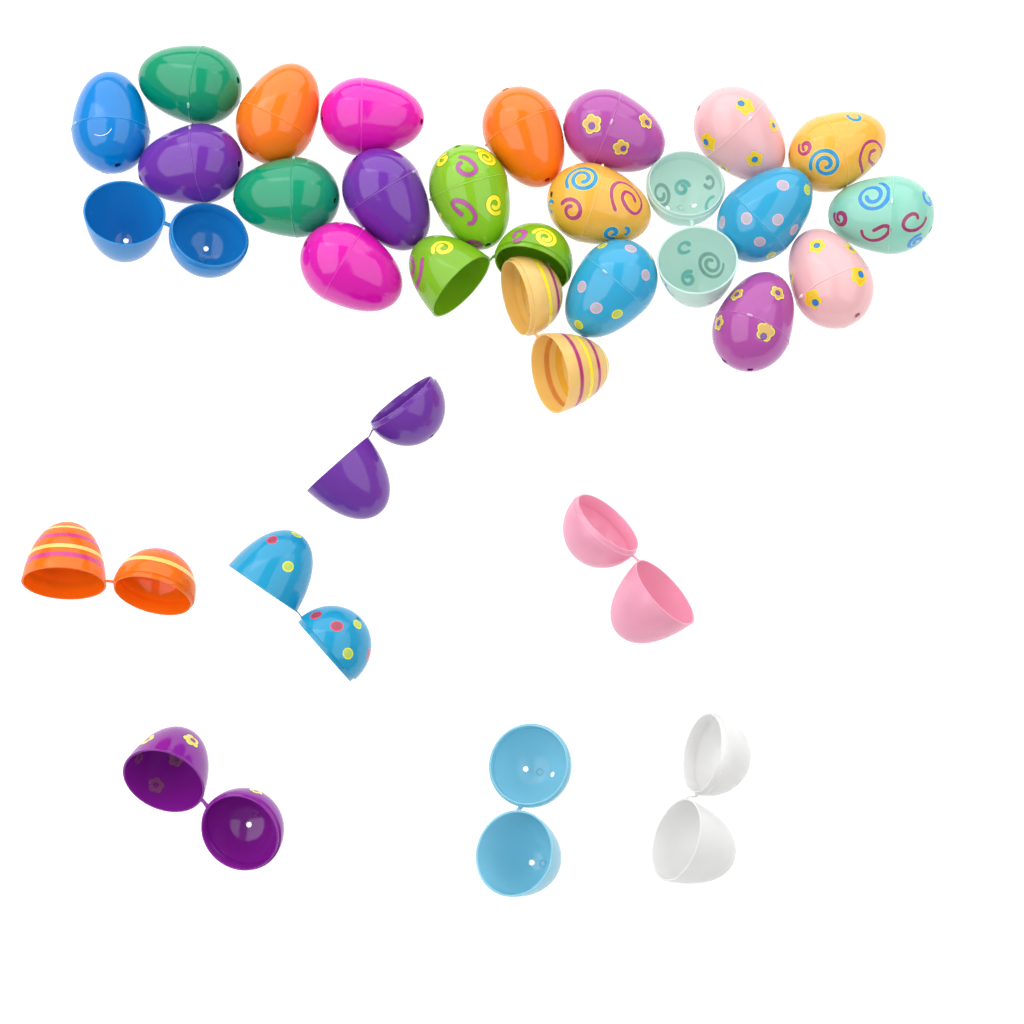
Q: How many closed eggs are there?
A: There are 19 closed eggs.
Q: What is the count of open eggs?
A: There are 11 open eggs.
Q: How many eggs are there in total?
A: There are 30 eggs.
